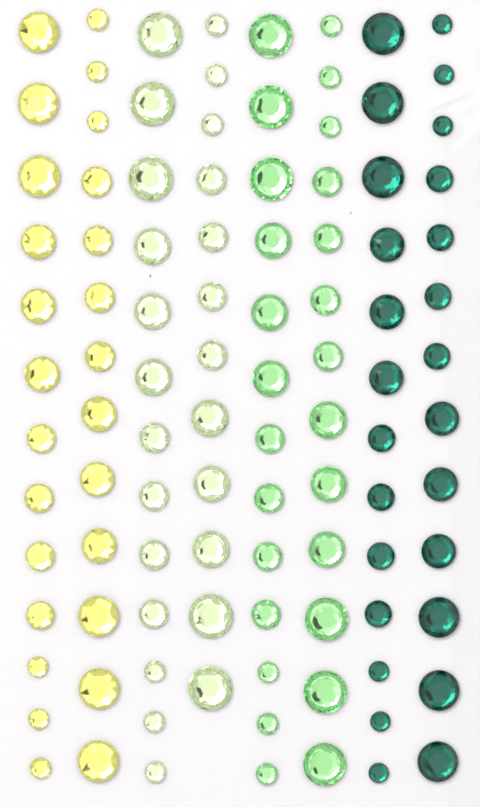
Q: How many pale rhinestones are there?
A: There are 25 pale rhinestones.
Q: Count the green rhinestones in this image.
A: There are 26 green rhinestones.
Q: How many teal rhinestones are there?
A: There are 26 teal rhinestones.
